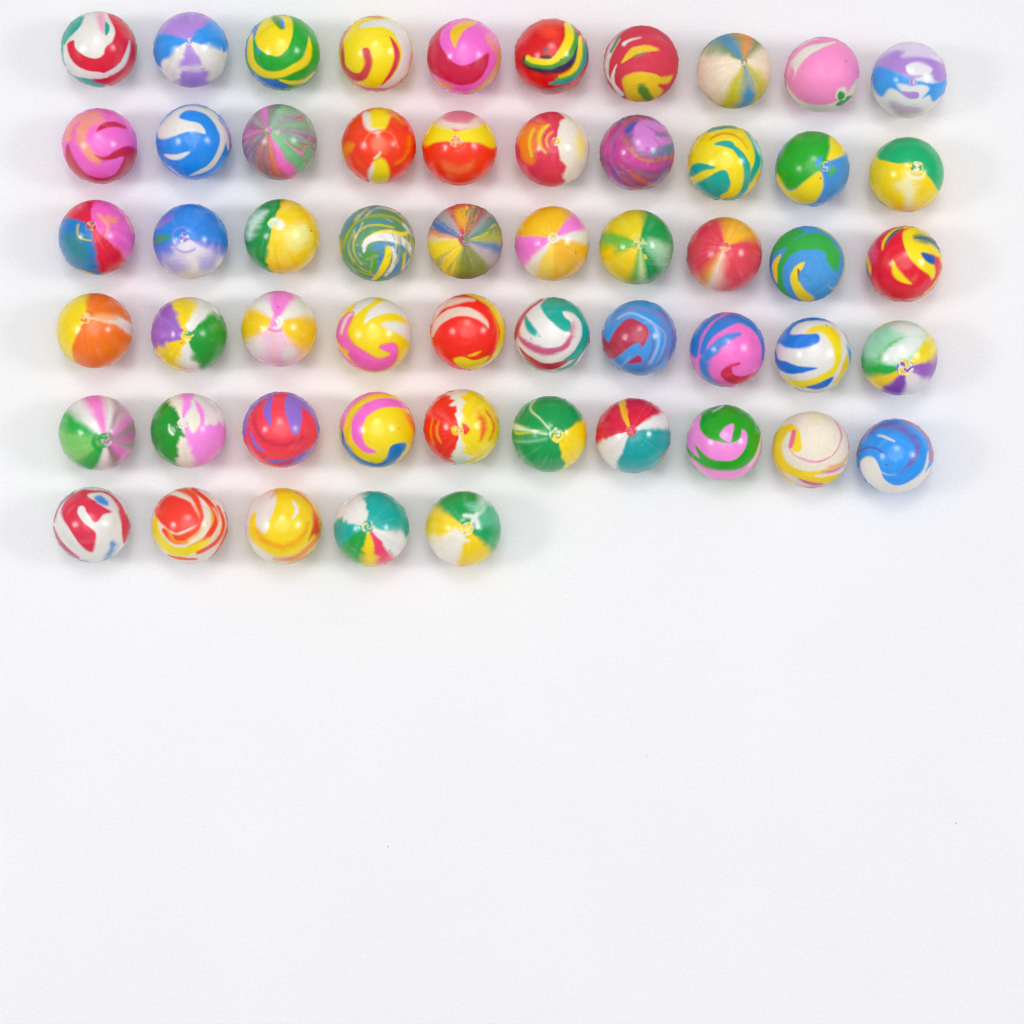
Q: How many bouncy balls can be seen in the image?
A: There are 55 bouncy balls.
